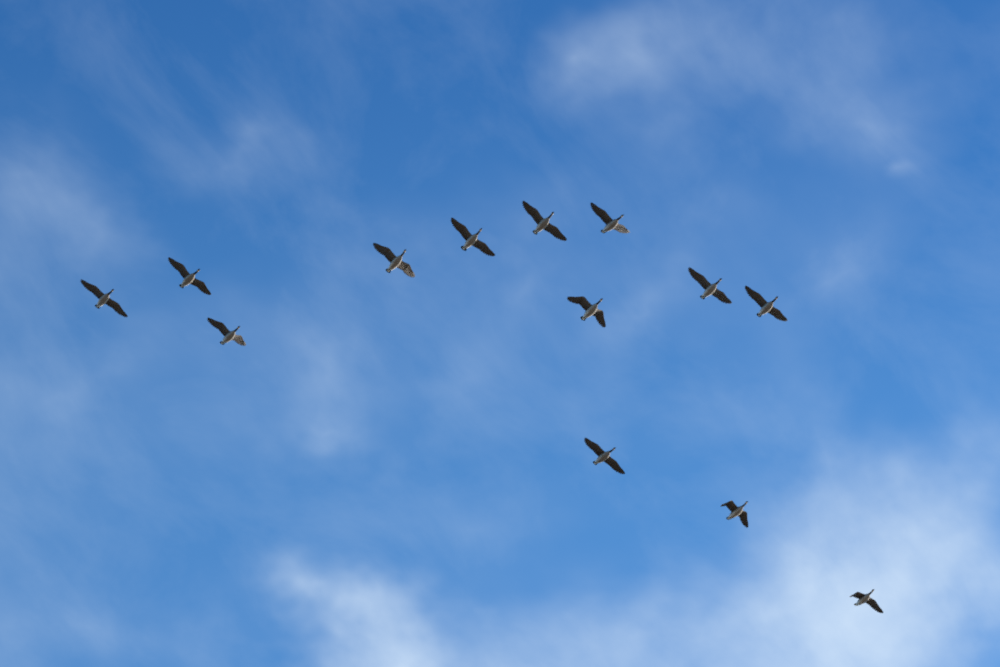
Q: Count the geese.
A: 13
